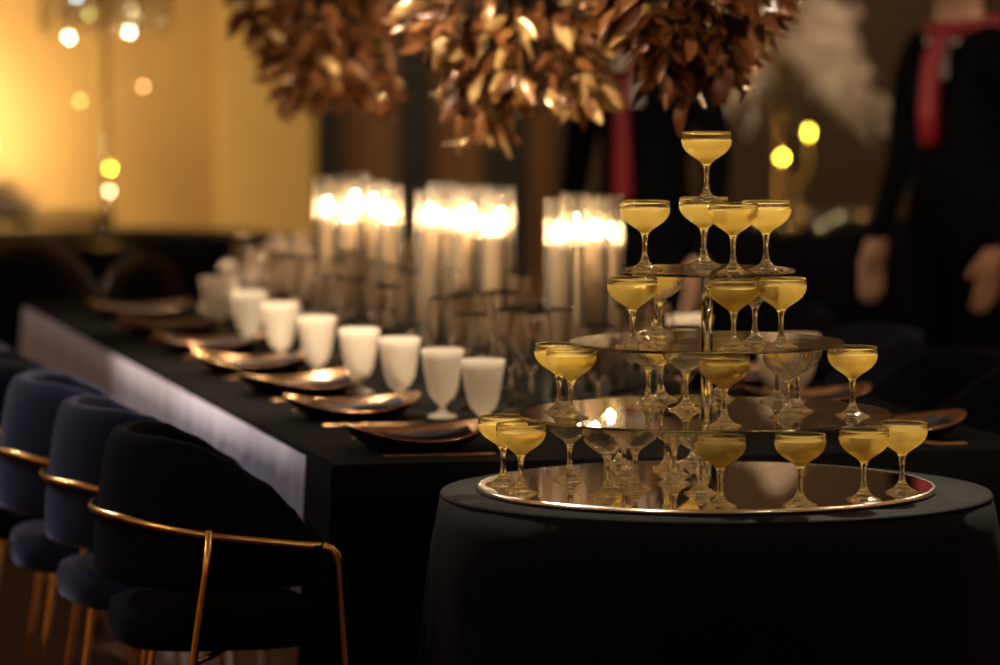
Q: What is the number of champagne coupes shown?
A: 38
